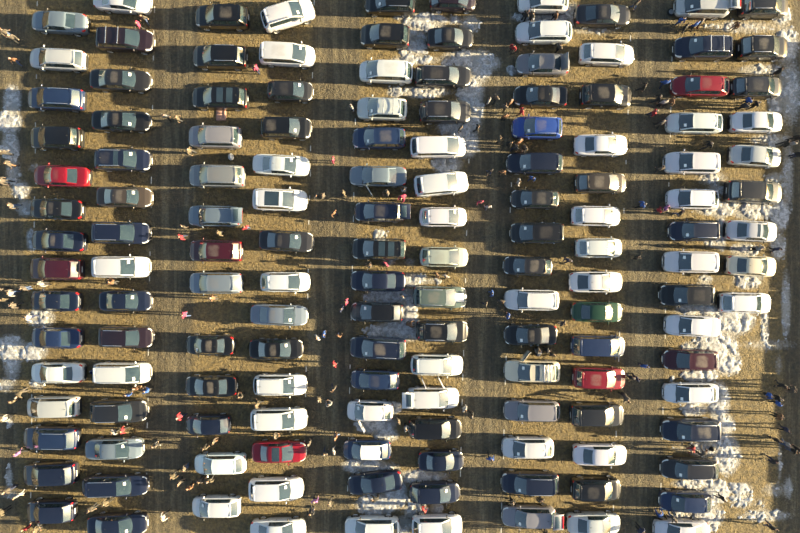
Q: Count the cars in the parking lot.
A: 146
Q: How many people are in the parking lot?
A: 185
